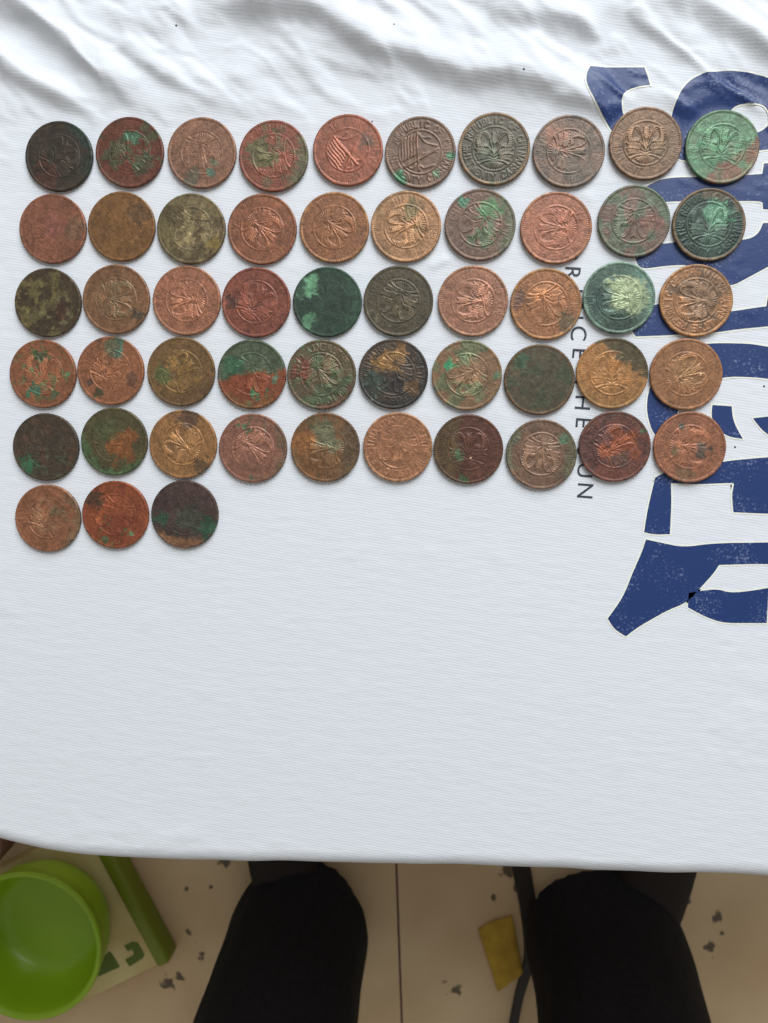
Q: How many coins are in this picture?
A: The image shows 53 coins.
